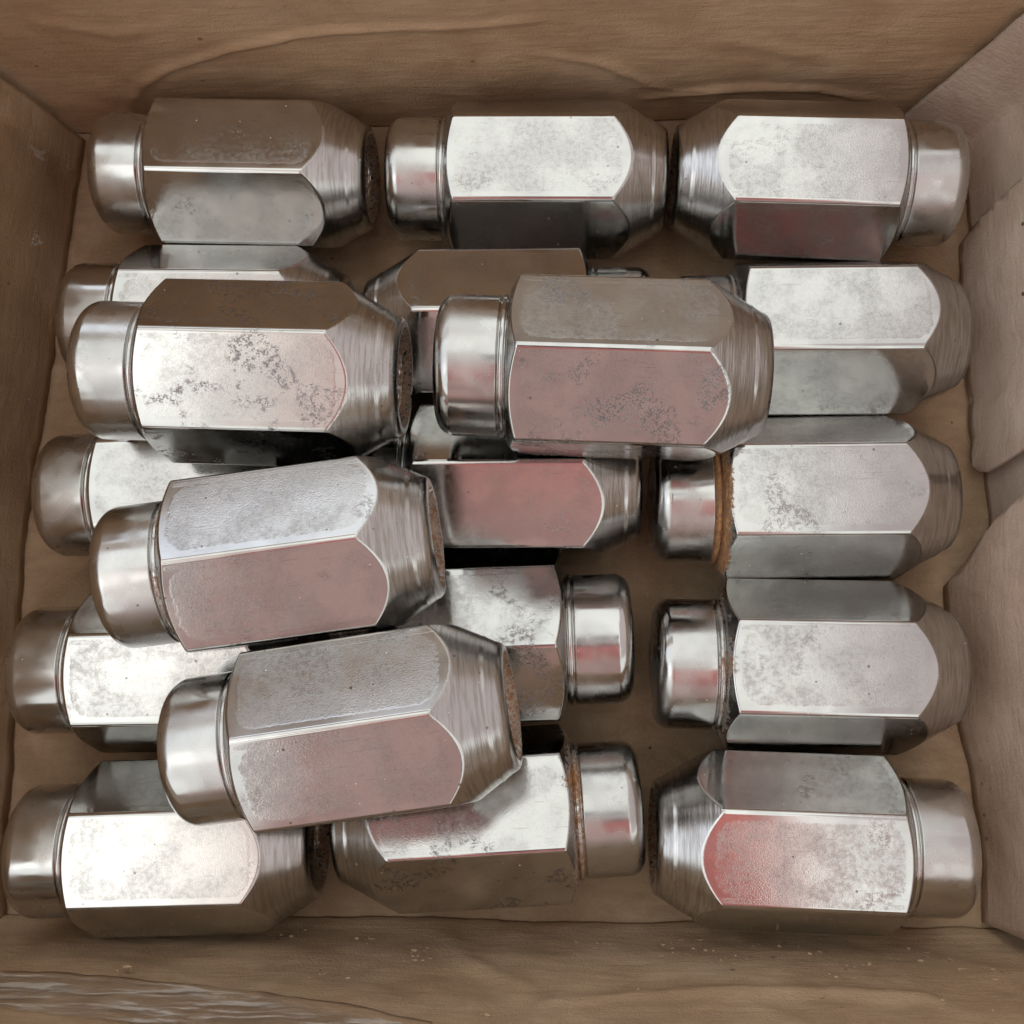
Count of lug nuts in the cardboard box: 19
